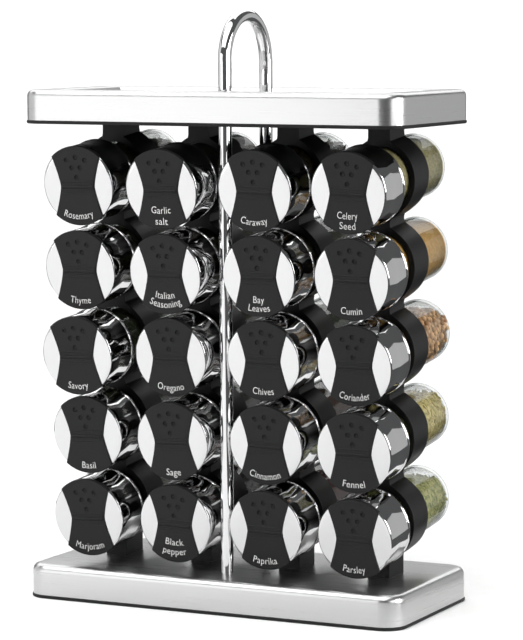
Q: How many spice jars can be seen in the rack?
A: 20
